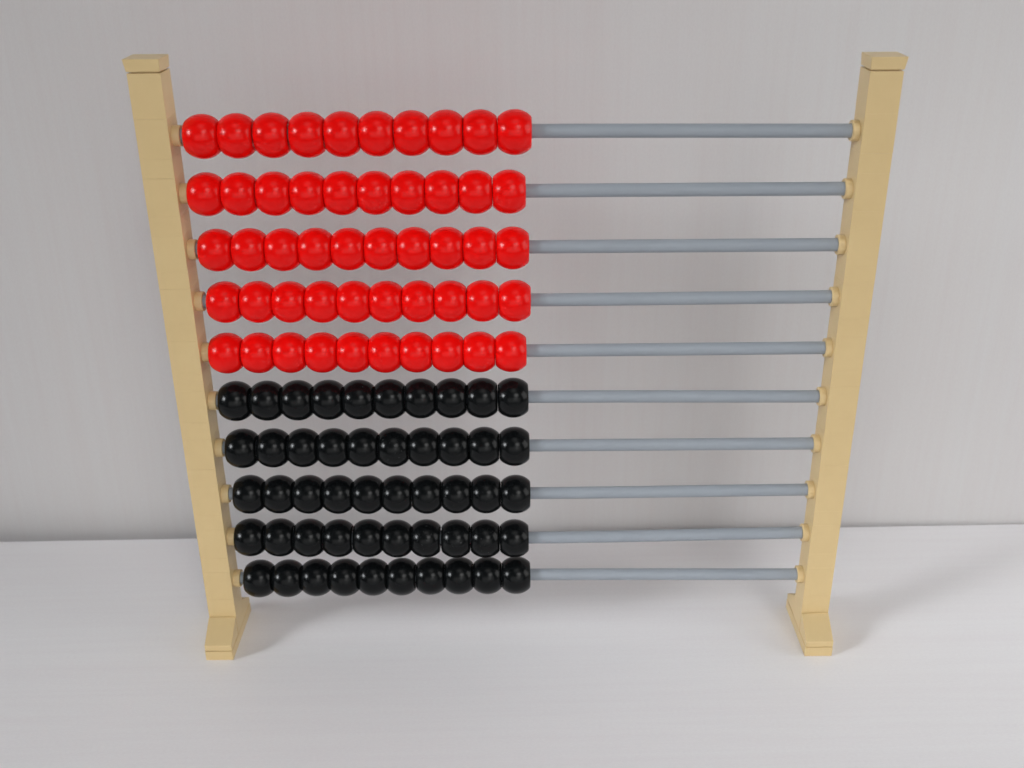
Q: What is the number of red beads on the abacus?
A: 50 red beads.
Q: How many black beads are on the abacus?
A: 50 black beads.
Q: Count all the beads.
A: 100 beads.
